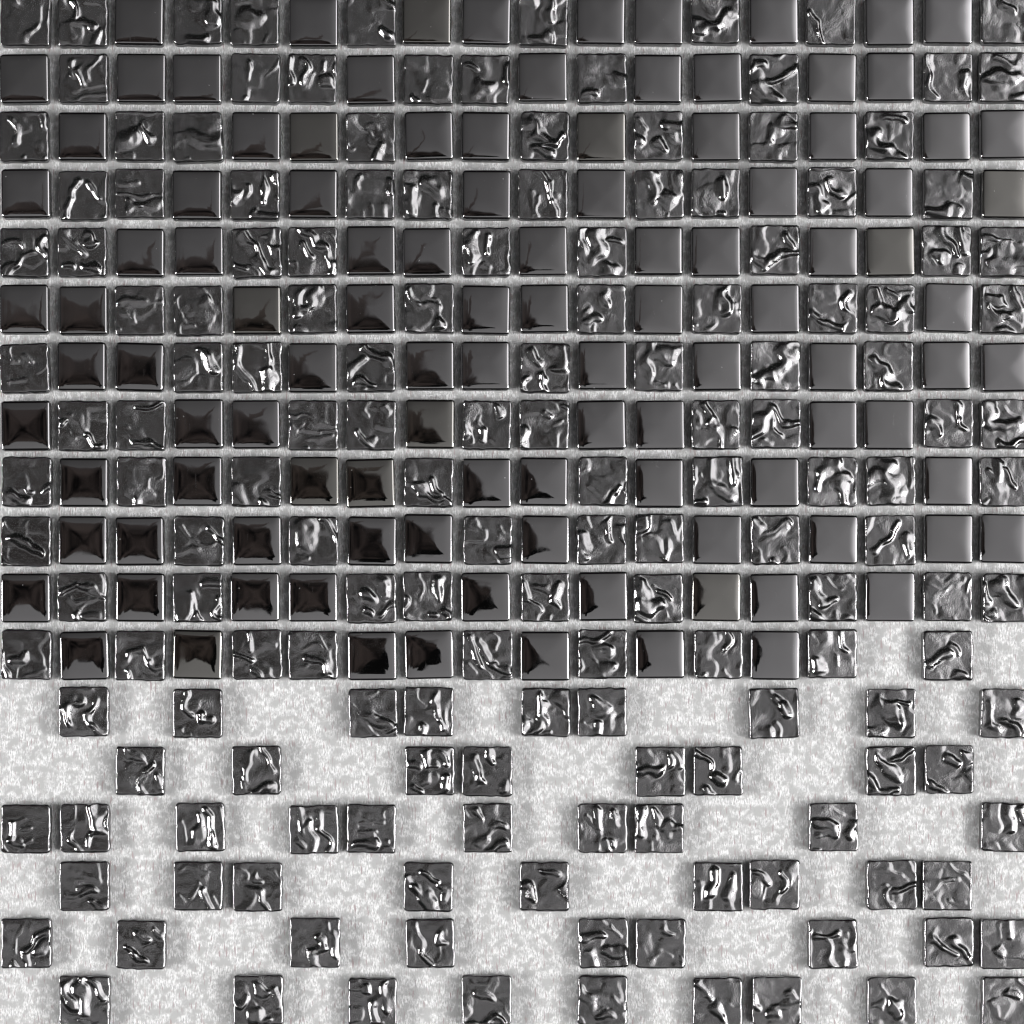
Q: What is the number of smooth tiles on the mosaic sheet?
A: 107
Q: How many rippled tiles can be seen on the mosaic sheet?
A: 161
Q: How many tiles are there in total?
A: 268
